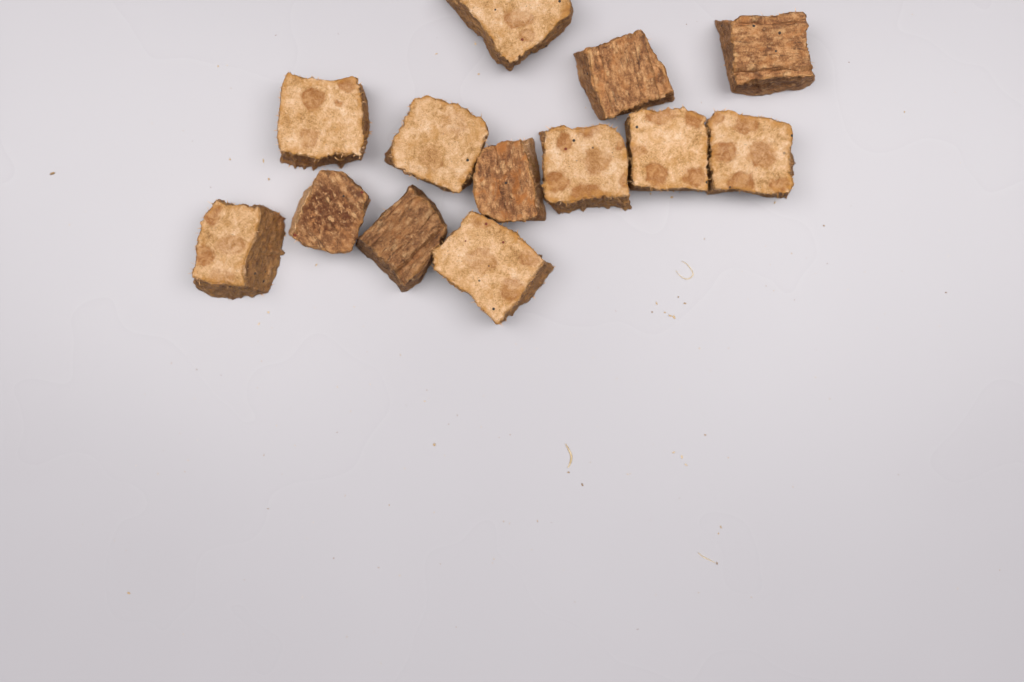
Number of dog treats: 13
